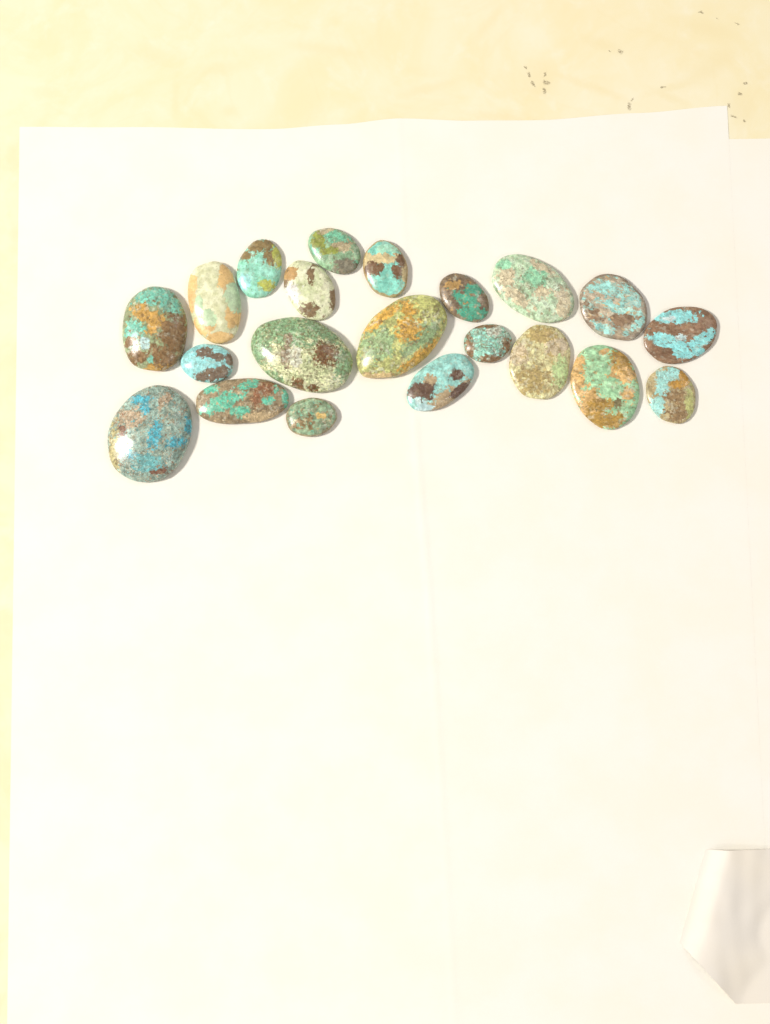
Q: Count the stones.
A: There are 21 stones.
